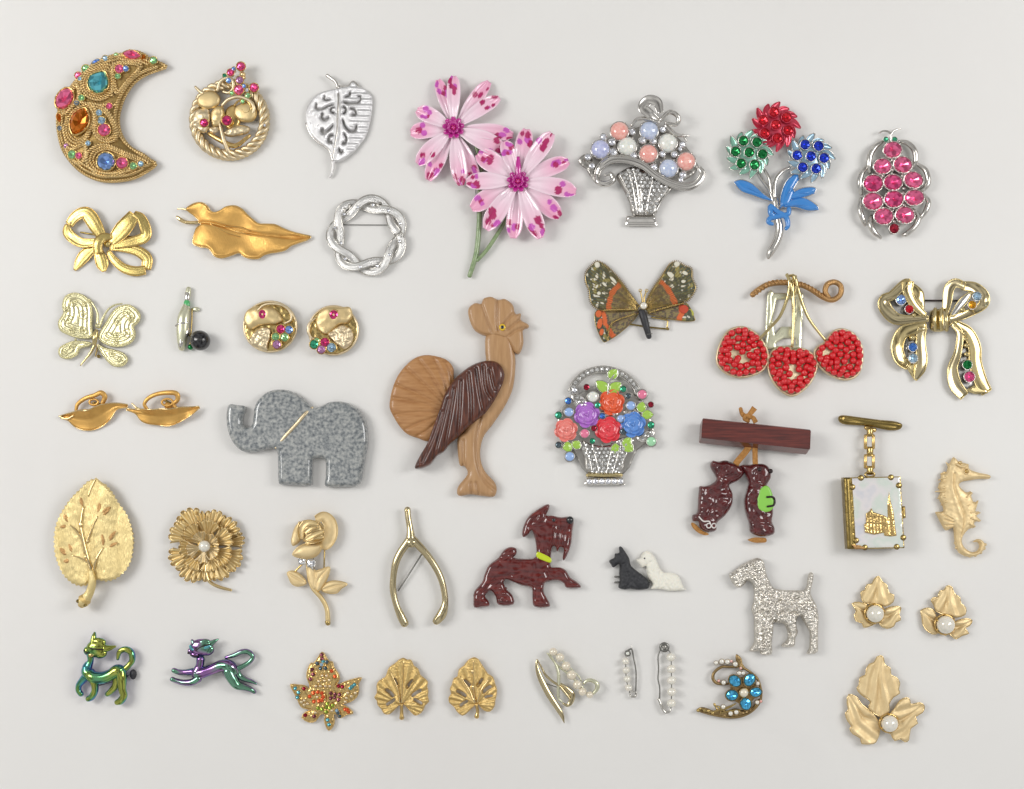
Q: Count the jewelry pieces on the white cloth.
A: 44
